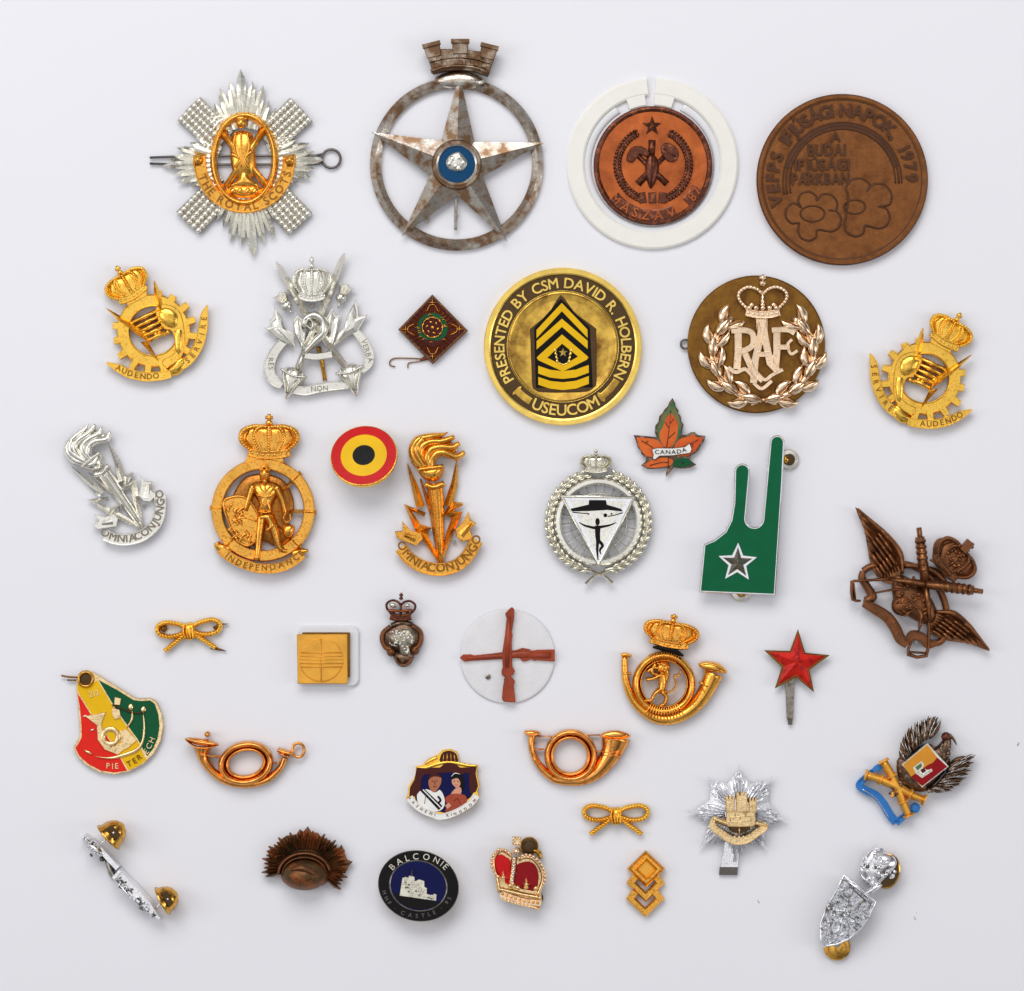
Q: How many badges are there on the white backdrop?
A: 37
